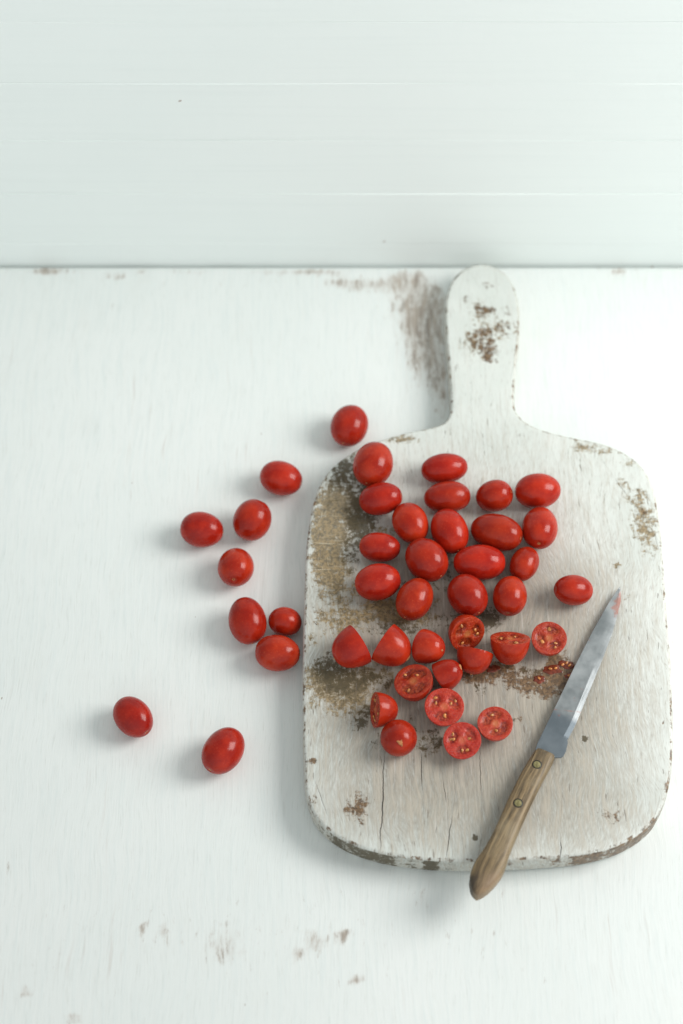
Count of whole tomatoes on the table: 29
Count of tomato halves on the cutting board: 14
